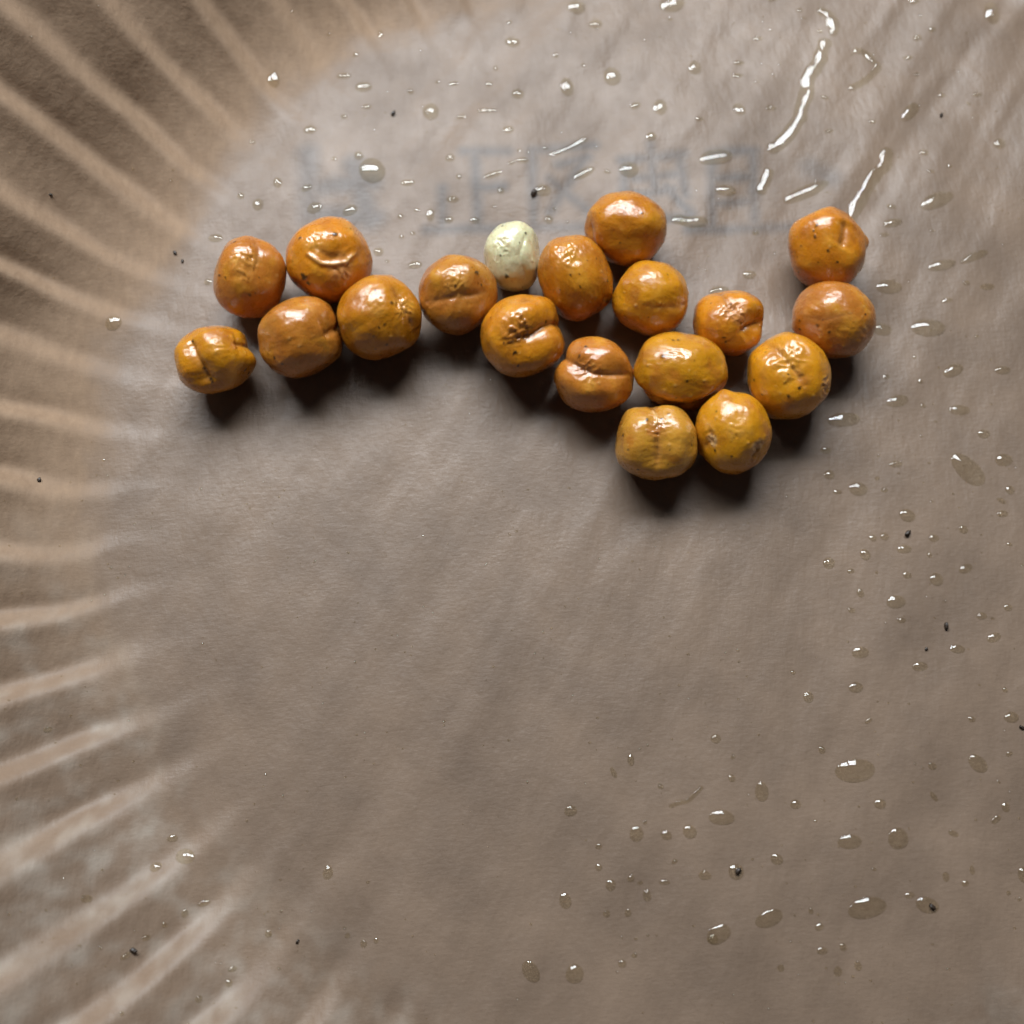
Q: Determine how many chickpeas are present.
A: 19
